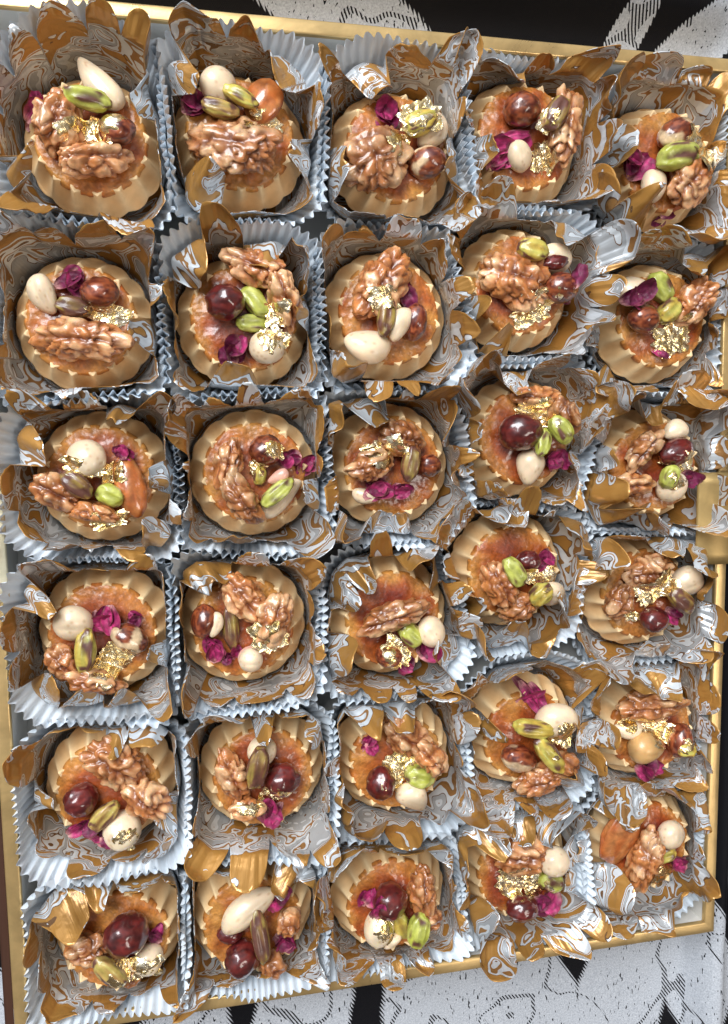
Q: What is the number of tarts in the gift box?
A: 30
